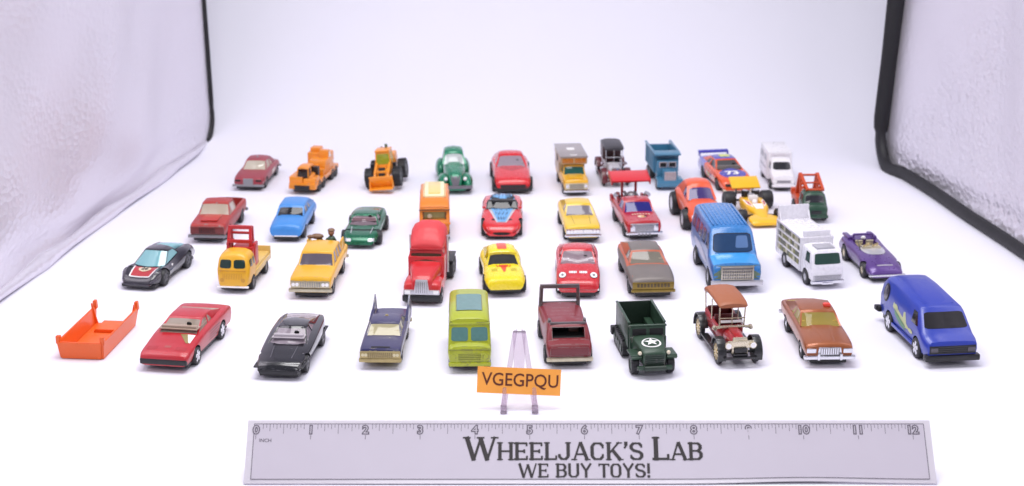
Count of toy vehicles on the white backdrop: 39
